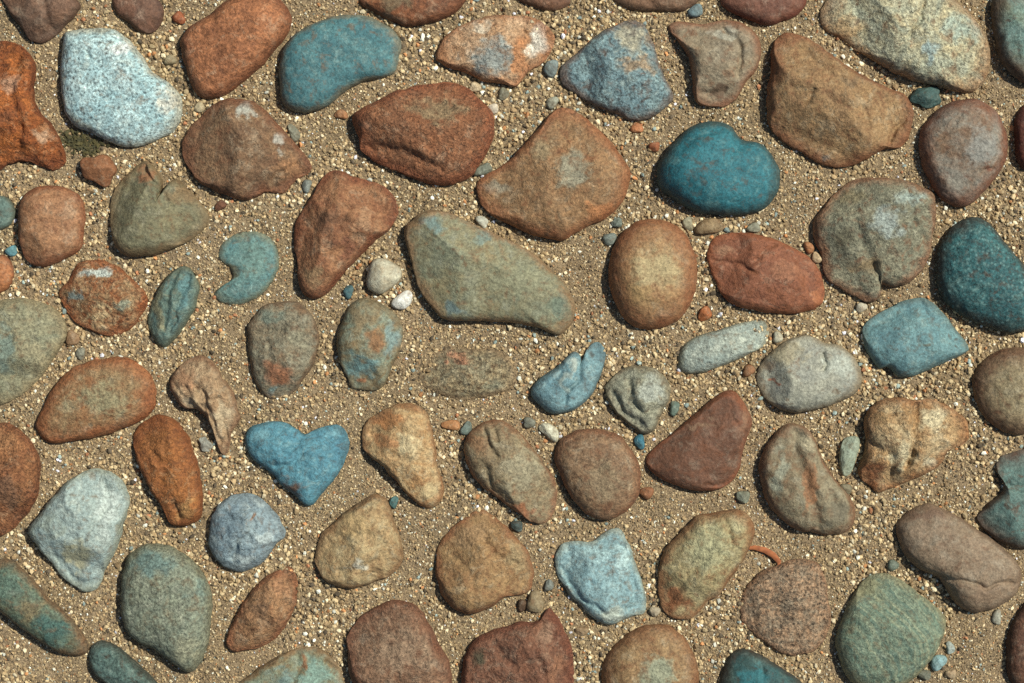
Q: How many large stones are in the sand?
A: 76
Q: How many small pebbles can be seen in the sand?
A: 60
